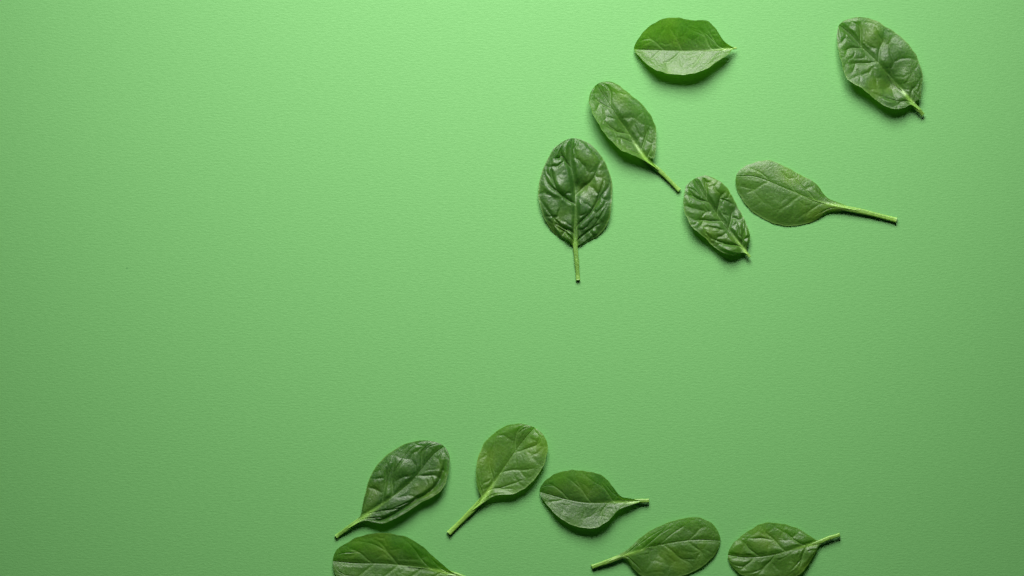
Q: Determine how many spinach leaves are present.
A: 12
